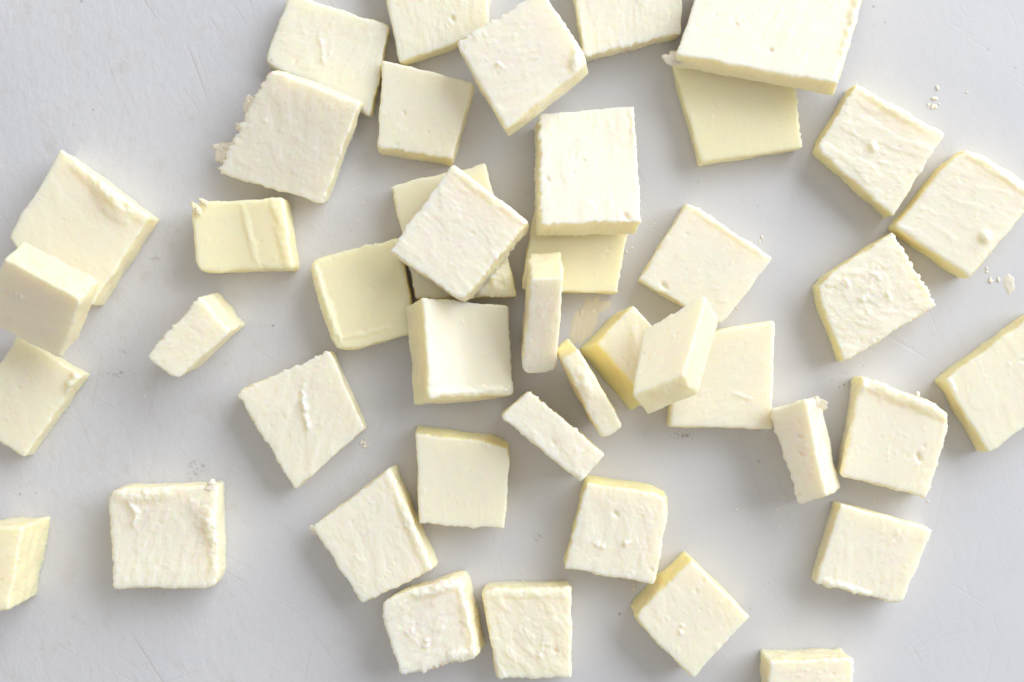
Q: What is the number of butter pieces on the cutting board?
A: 43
